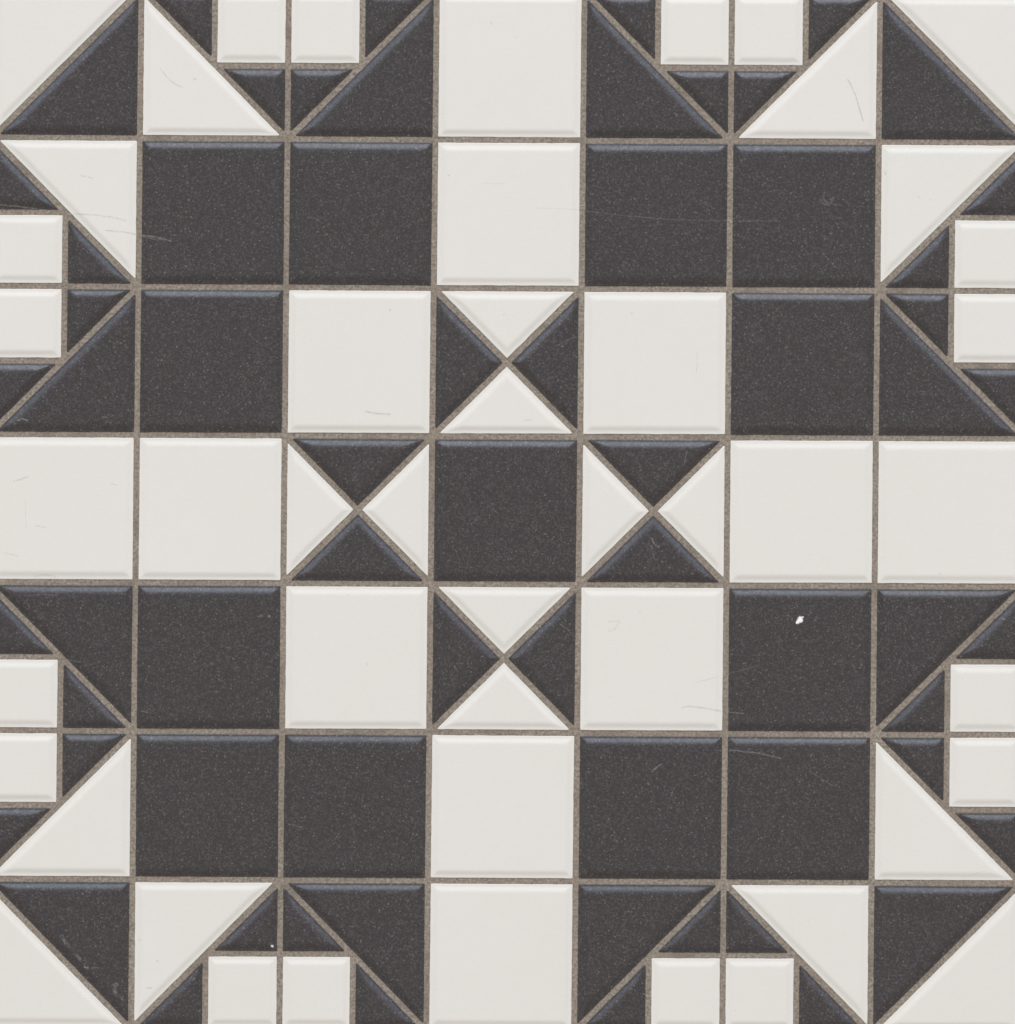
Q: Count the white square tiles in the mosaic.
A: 28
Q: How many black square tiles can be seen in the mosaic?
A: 13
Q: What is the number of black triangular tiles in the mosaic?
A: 52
